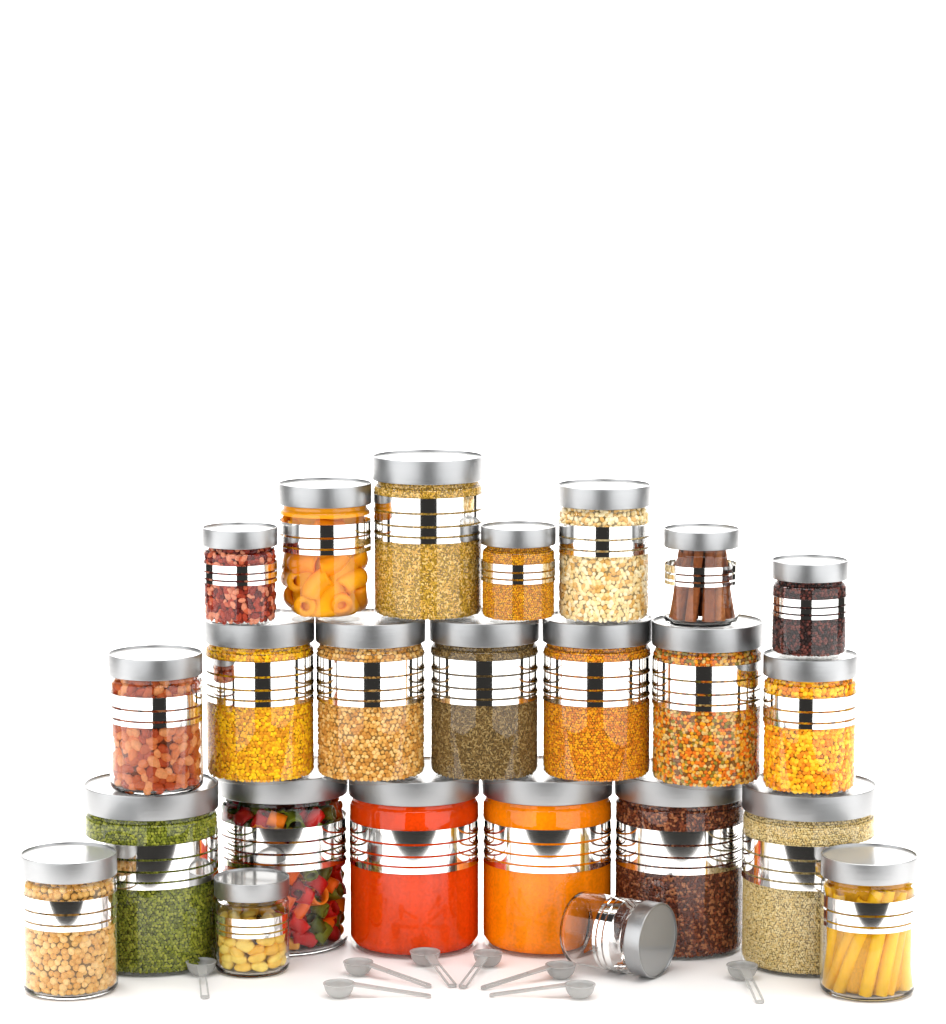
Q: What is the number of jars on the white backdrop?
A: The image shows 24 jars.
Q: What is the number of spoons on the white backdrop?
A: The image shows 8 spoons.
